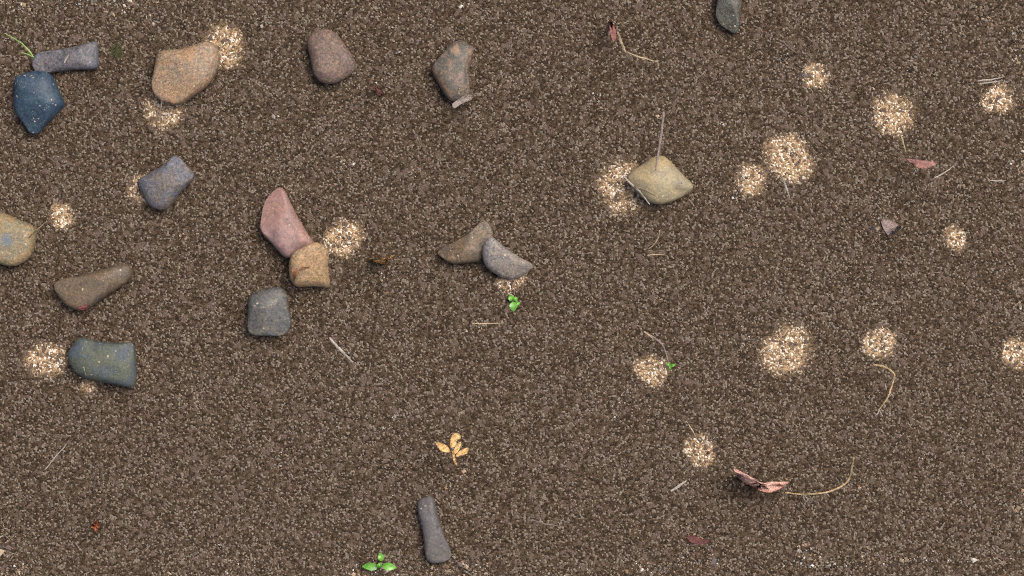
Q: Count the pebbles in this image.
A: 17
